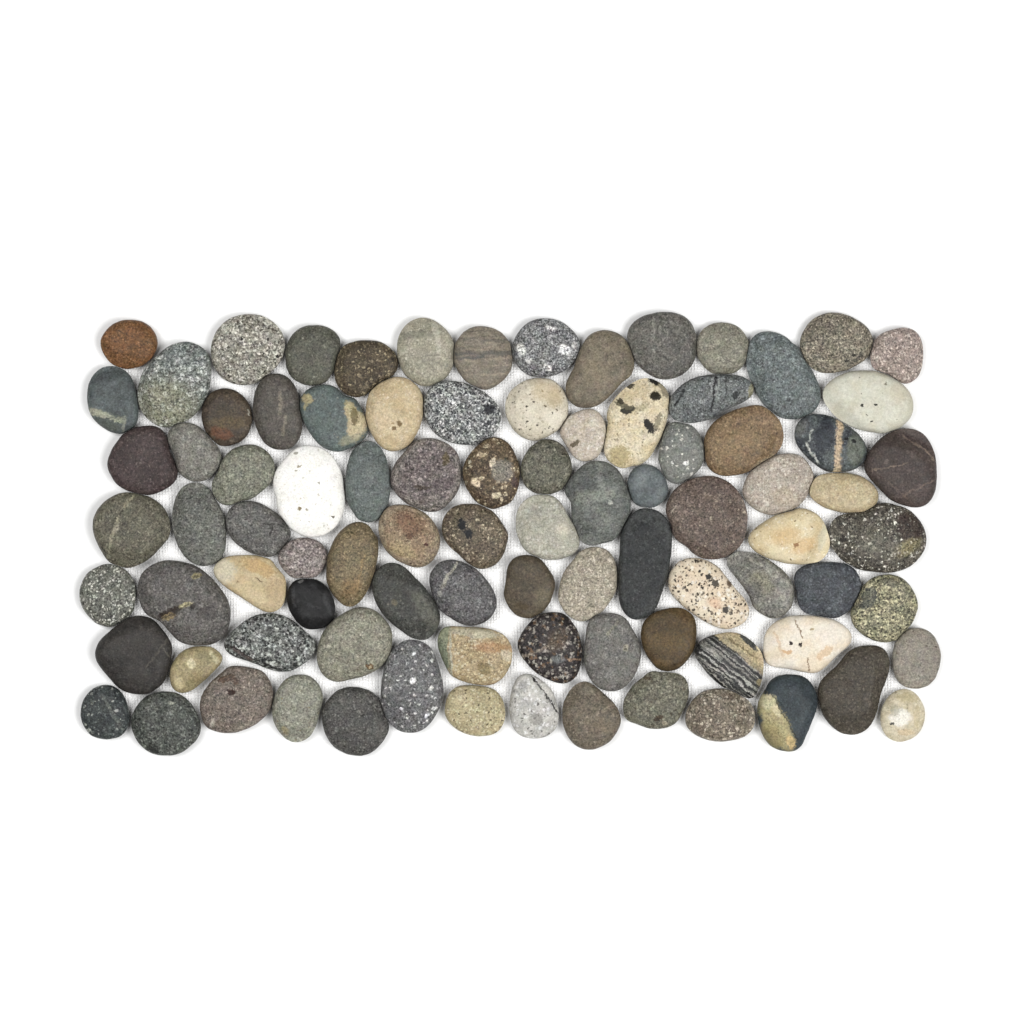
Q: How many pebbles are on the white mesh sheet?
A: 90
